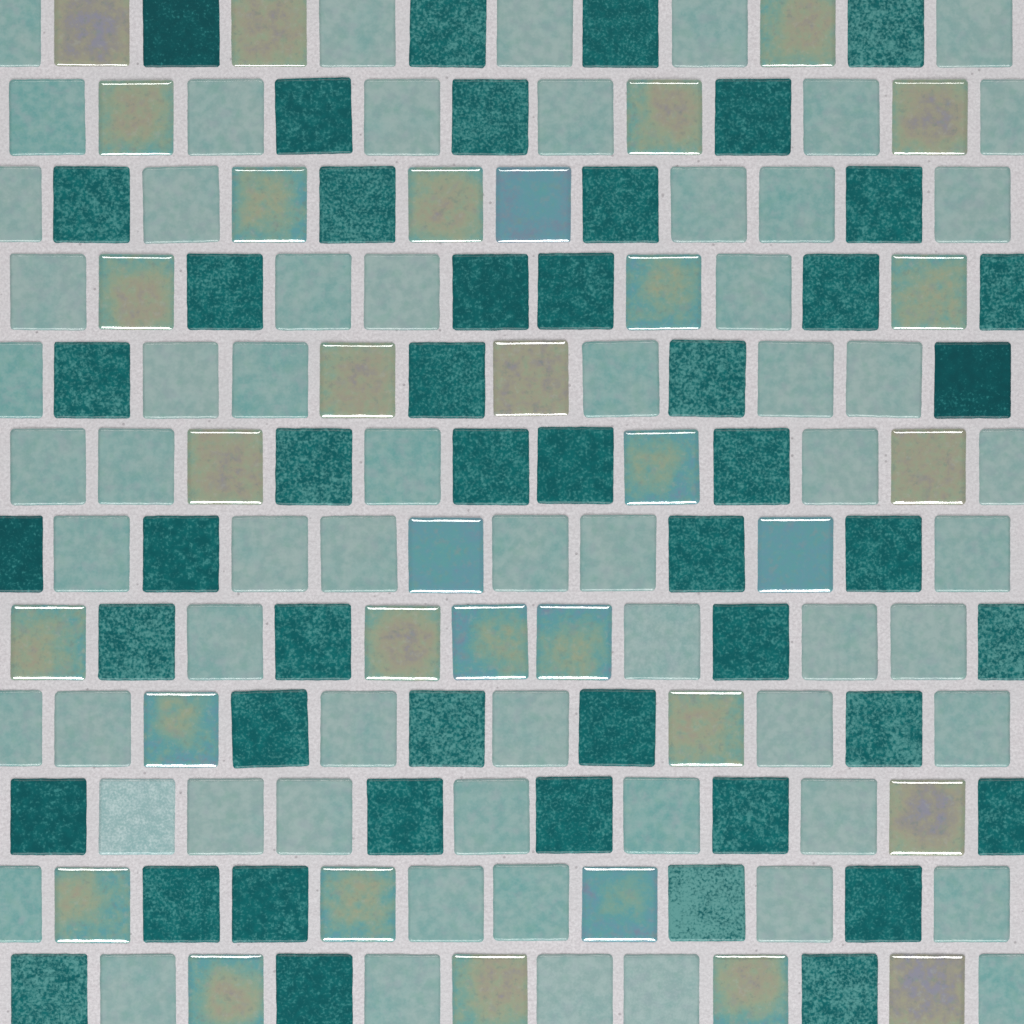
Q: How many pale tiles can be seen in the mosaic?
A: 63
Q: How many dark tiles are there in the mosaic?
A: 48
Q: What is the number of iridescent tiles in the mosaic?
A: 33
